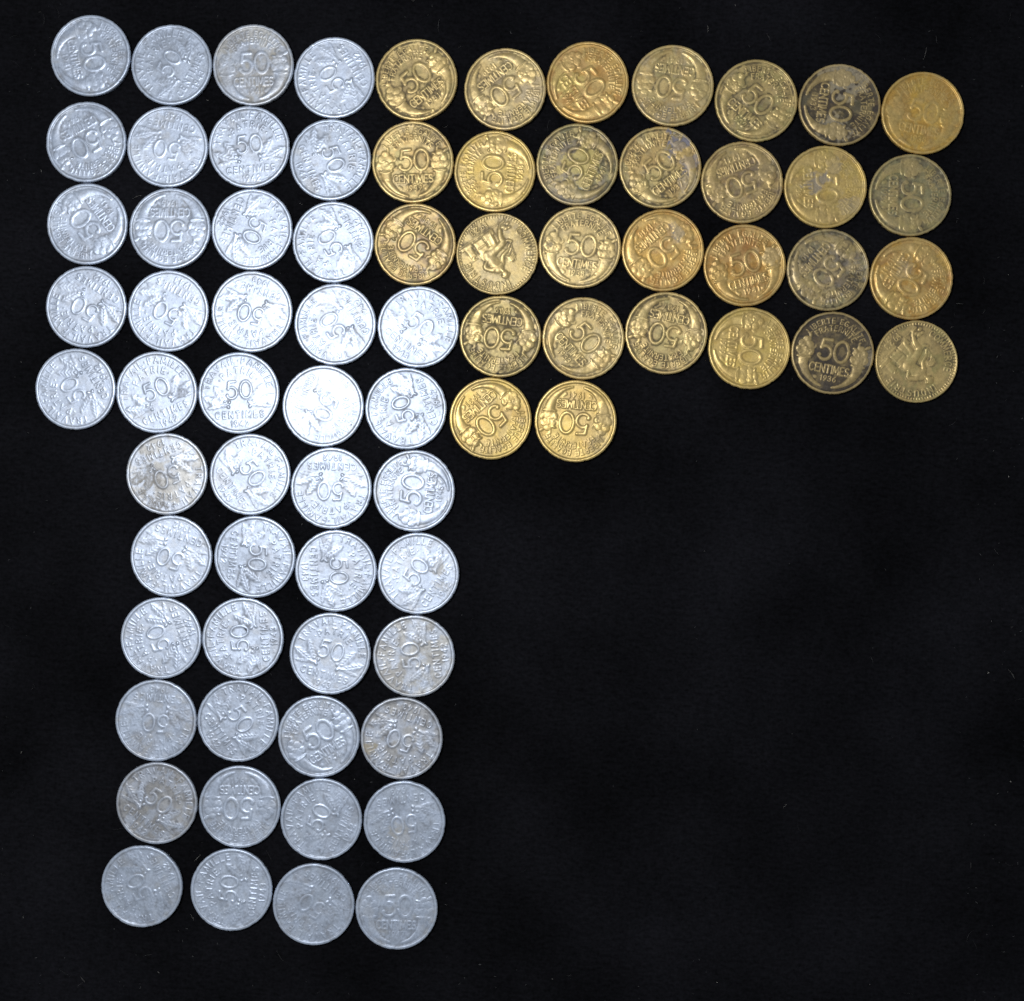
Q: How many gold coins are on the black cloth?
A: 29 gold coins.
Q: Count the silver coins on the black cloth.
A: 46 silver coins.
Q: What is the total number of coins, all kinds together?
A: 75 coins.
